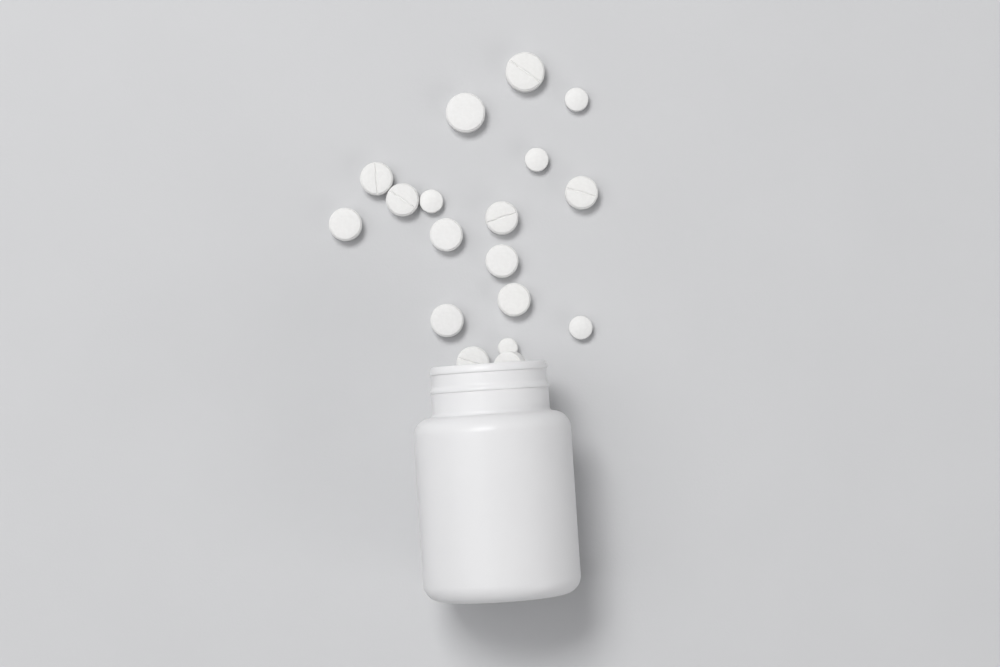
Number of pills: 18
